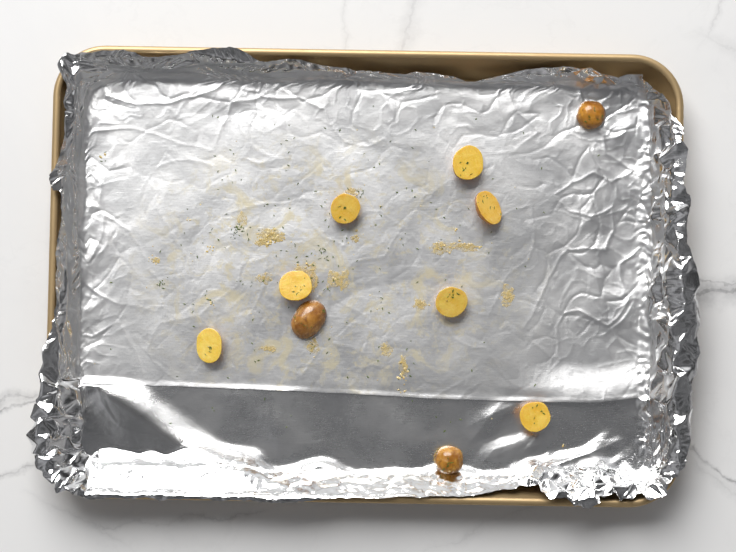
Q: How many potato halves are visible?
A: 10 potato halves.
